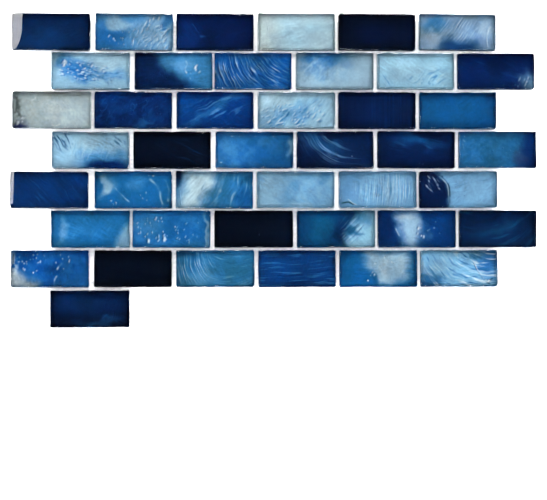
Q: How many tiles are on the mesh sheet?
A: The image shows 43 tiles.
